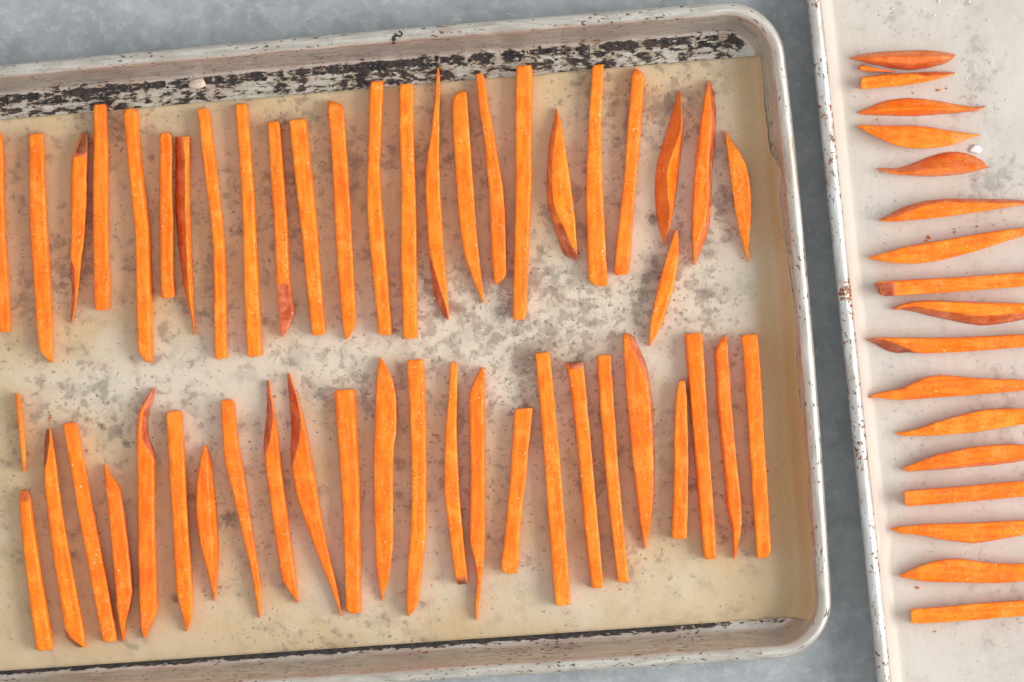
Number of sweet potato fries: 68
